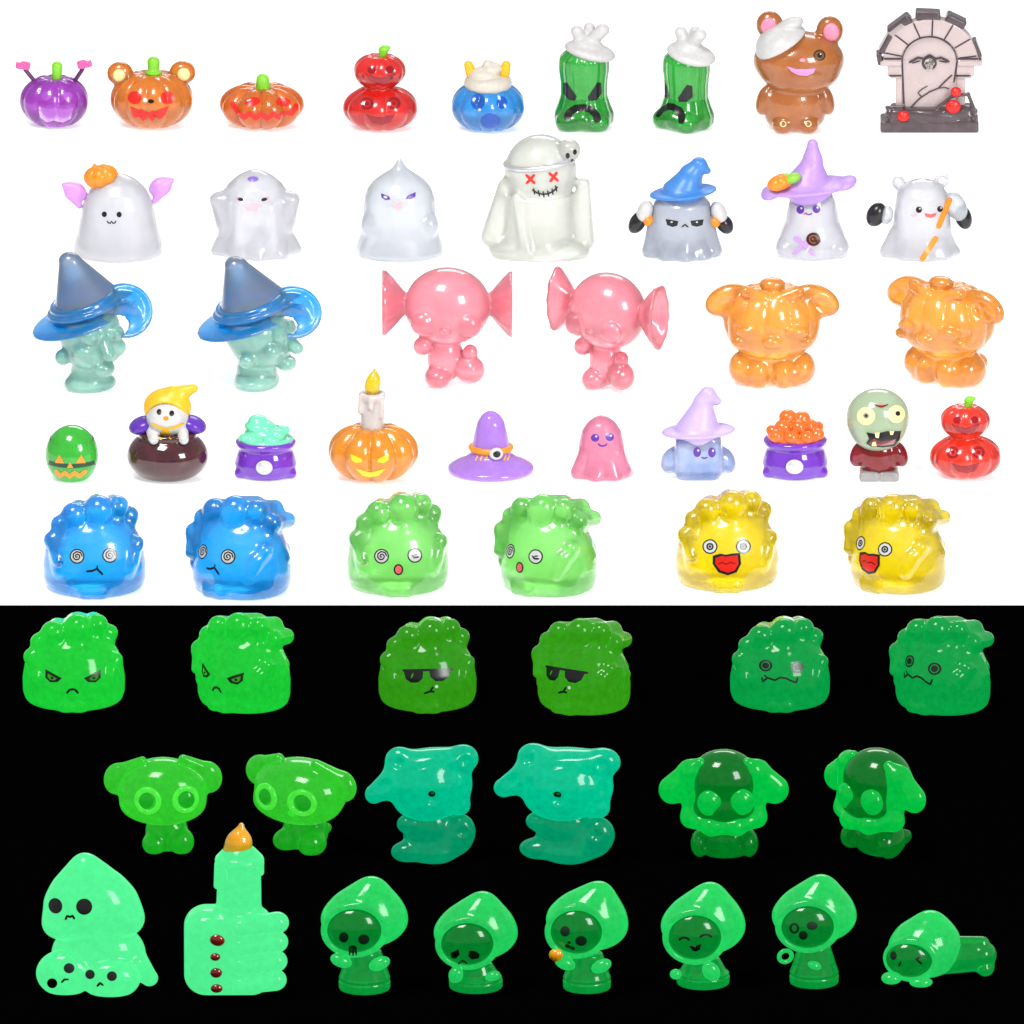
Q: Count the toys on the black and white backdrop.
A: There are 58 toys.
